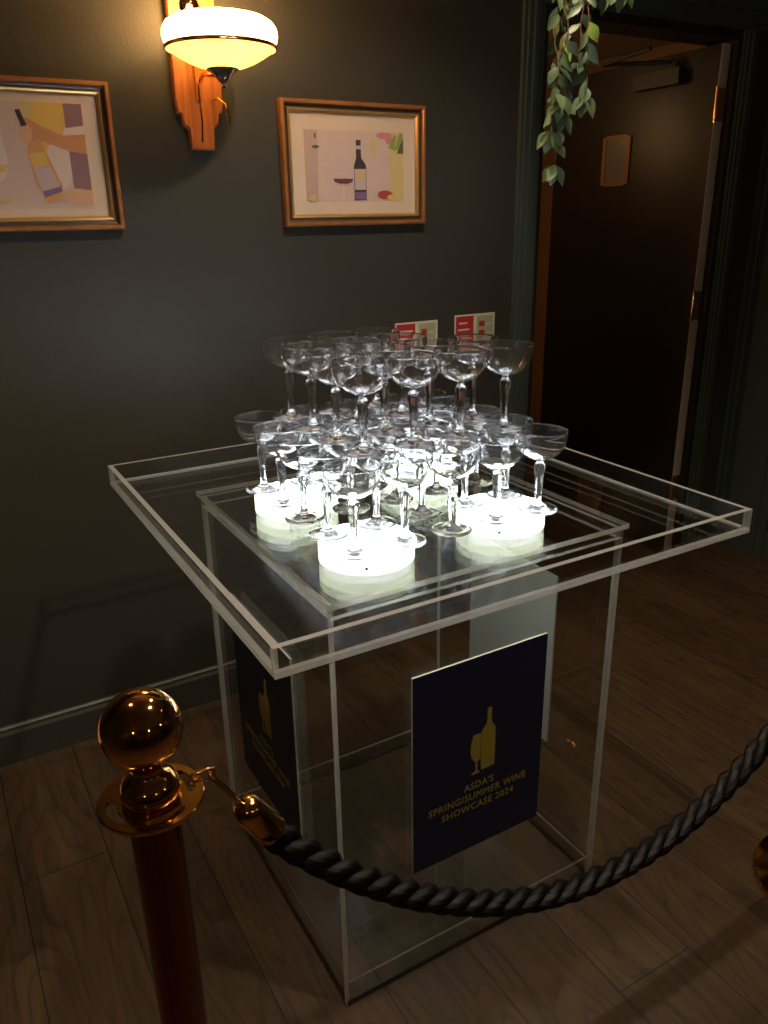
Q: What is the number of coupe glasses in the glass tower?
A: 39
